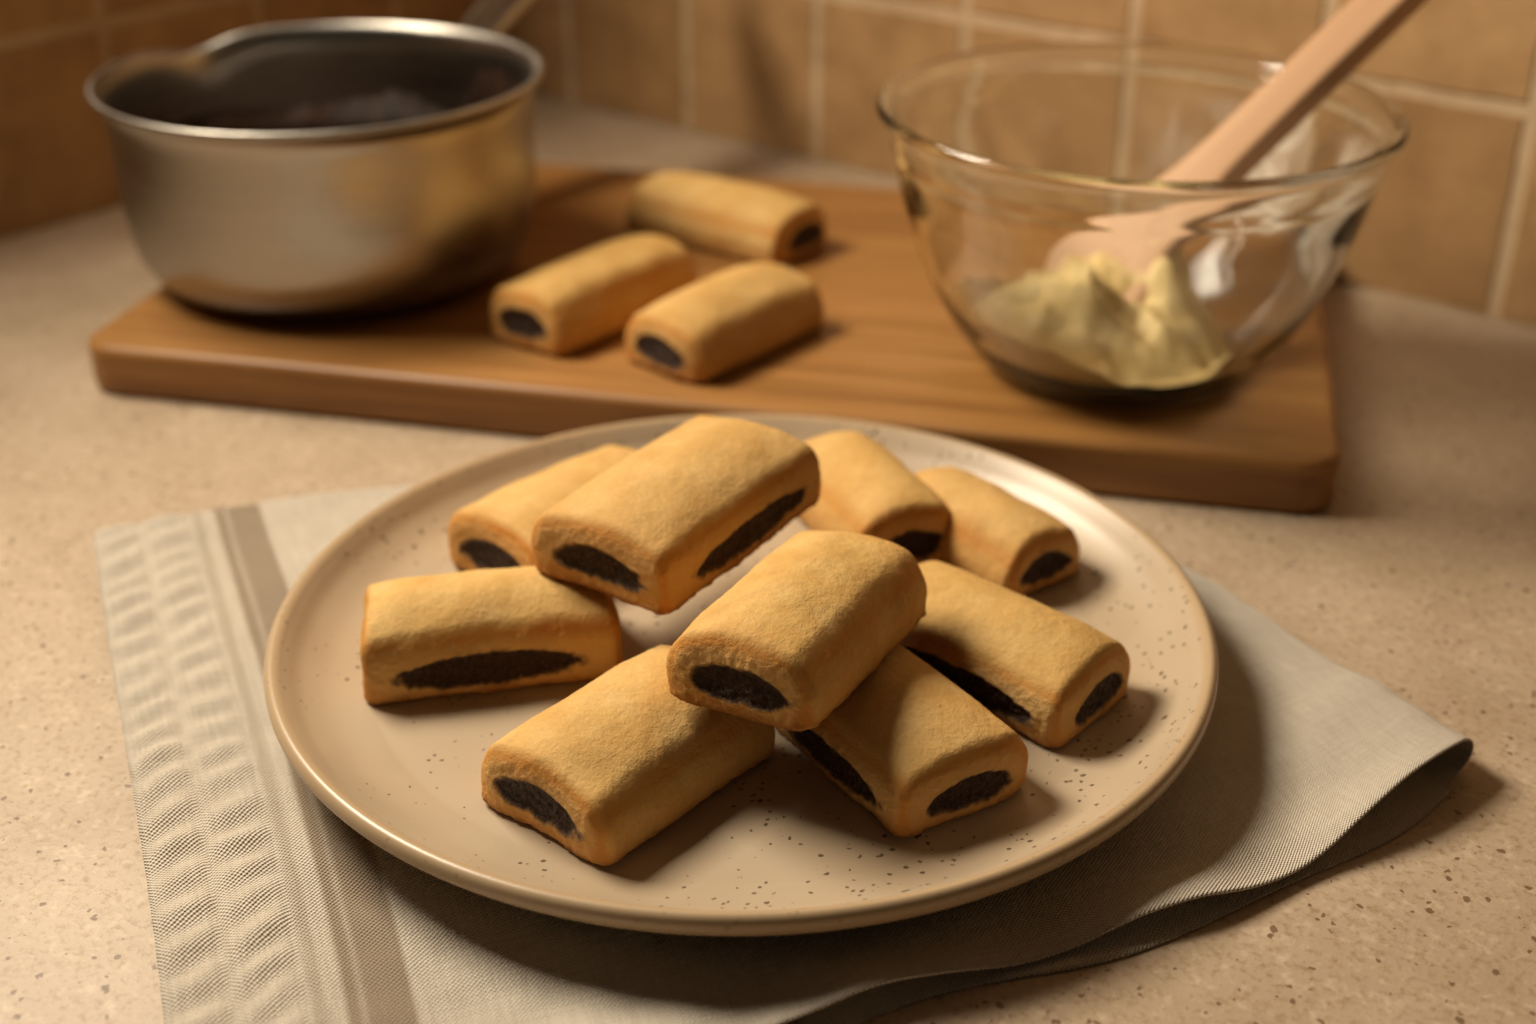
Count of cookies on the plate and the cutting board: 12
